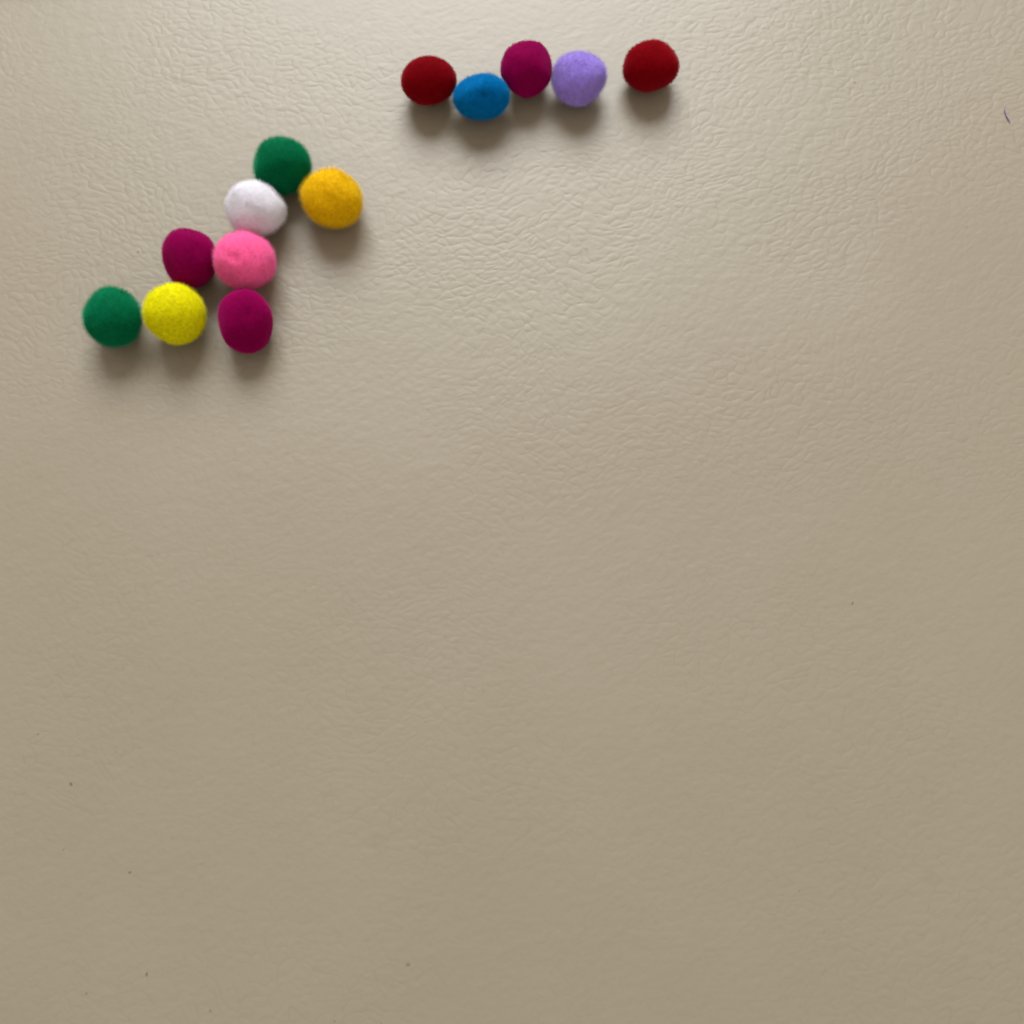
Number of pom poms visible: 13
